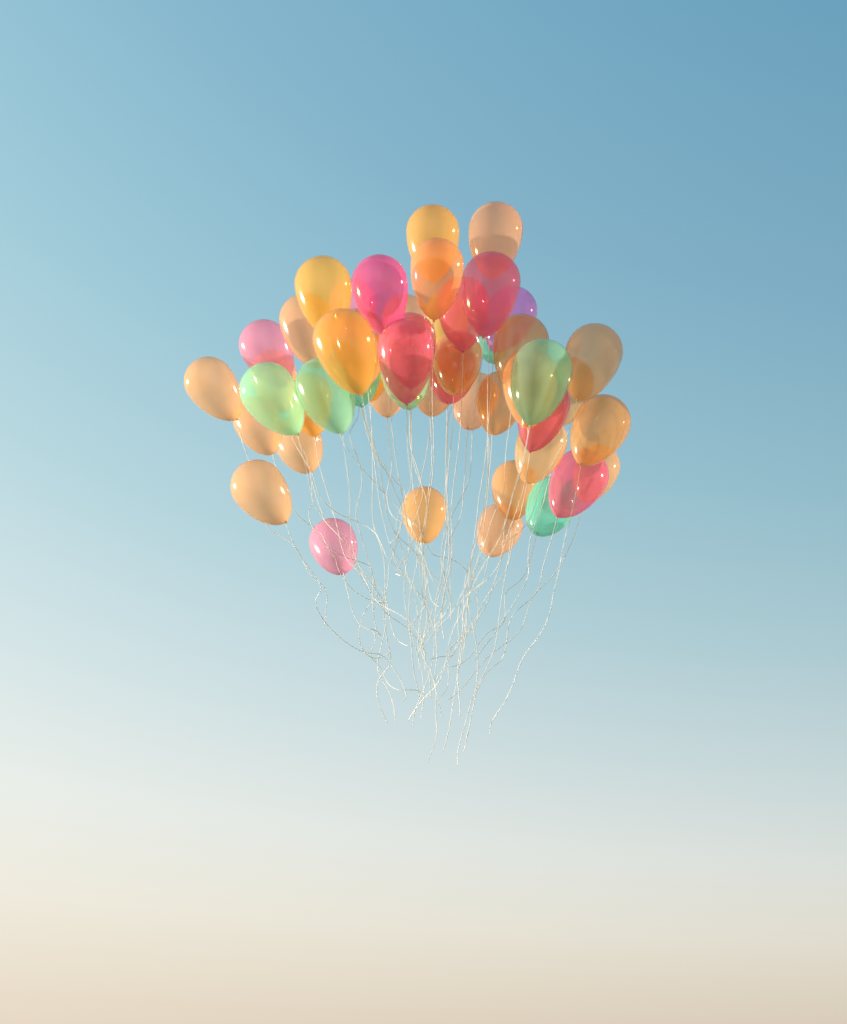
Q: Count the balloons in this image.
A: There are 50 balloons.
